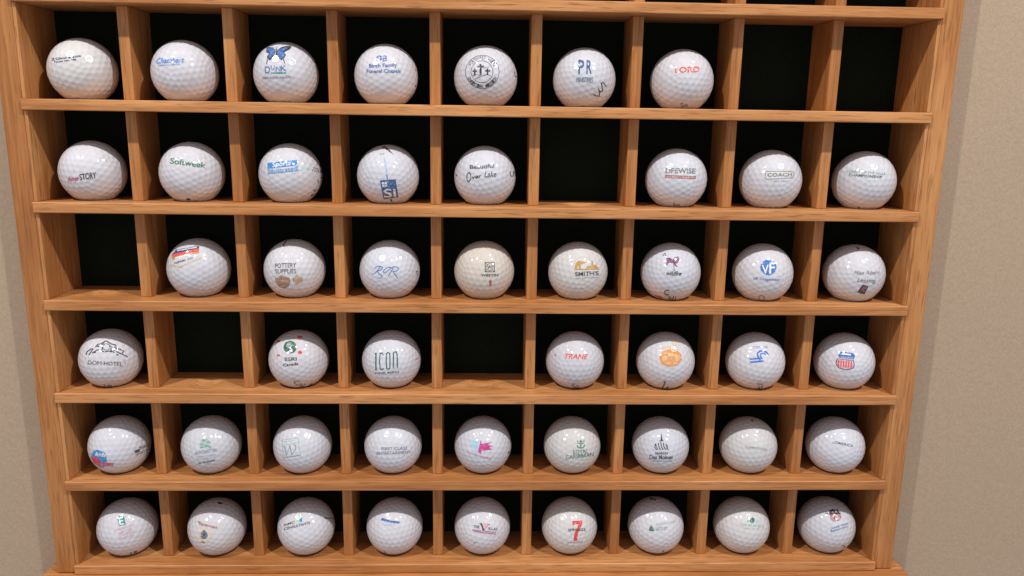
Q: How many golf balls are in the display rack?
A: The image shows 48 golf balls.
